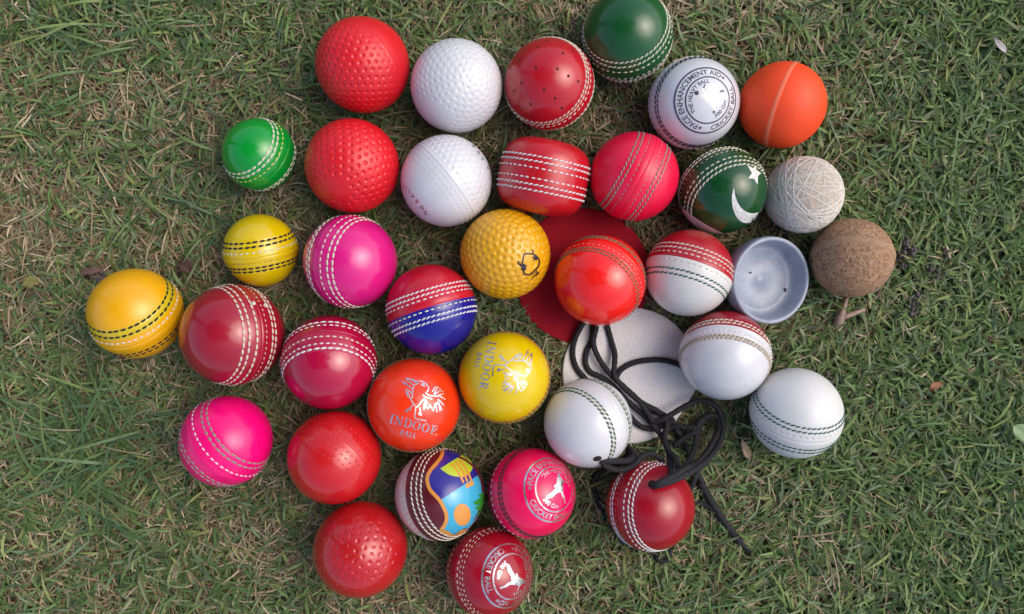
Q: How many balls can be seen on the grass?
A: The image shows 35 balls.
